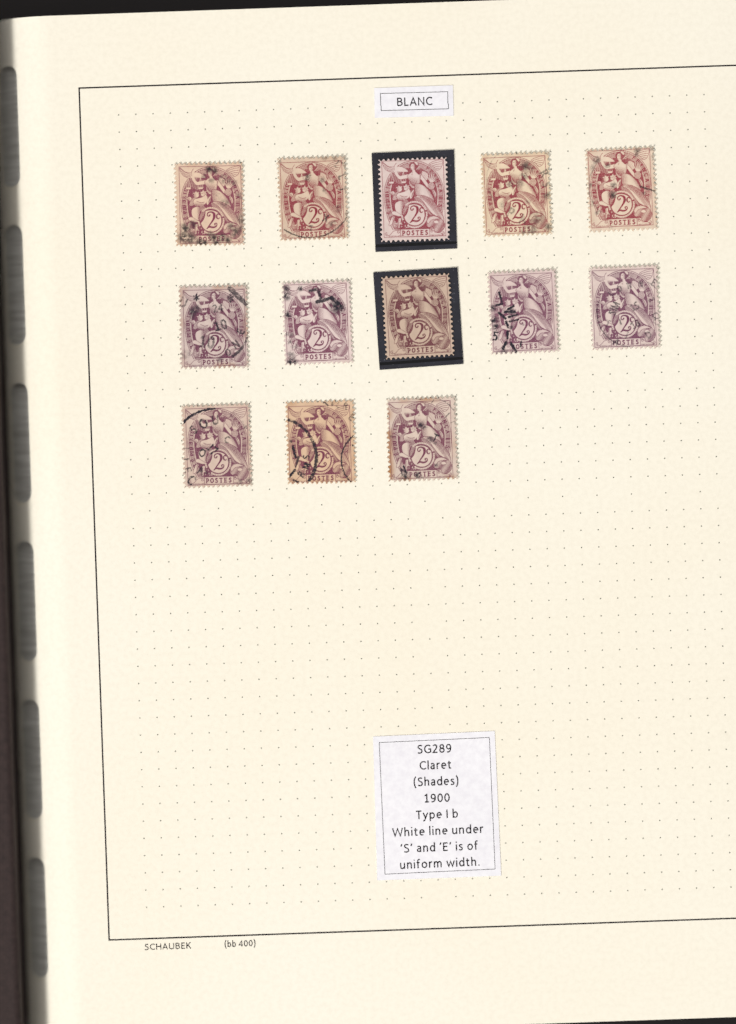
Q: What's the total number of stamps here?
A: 13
